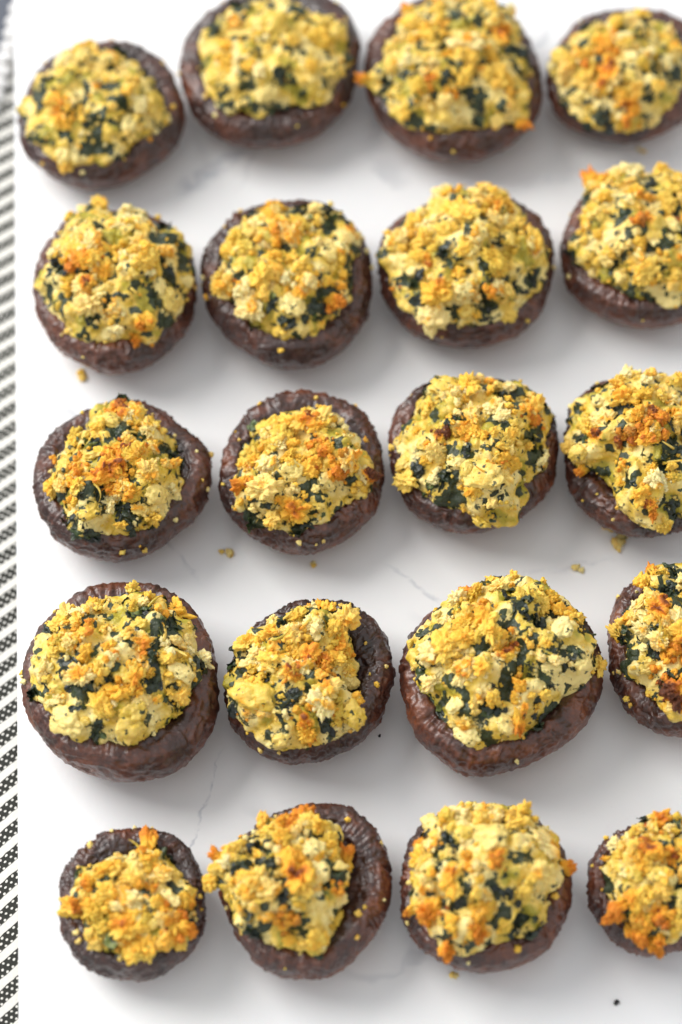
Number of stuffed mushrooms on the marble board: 20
